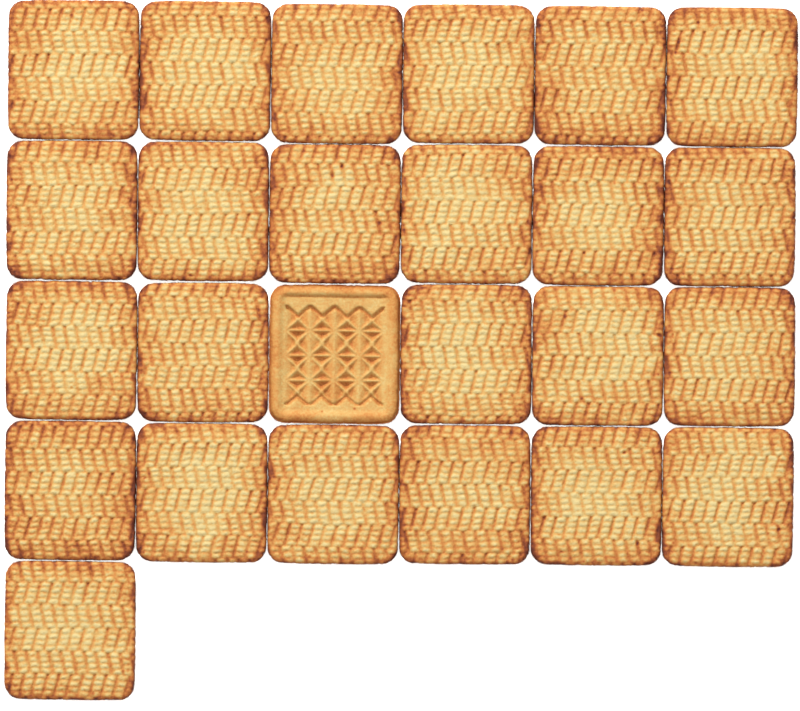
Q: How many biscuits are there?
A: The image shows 25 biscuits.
